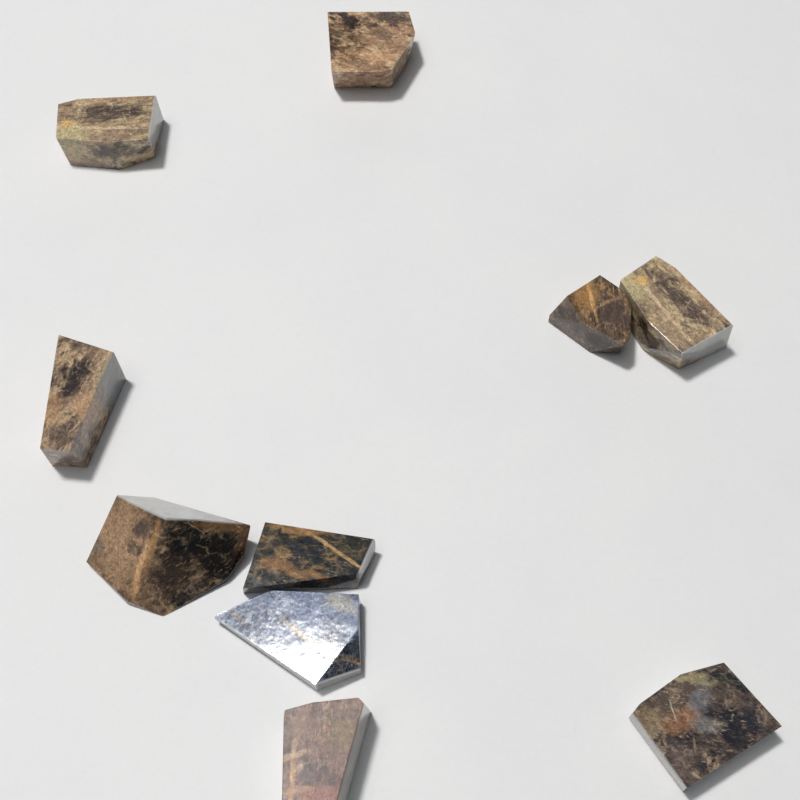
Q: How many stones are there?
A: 10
